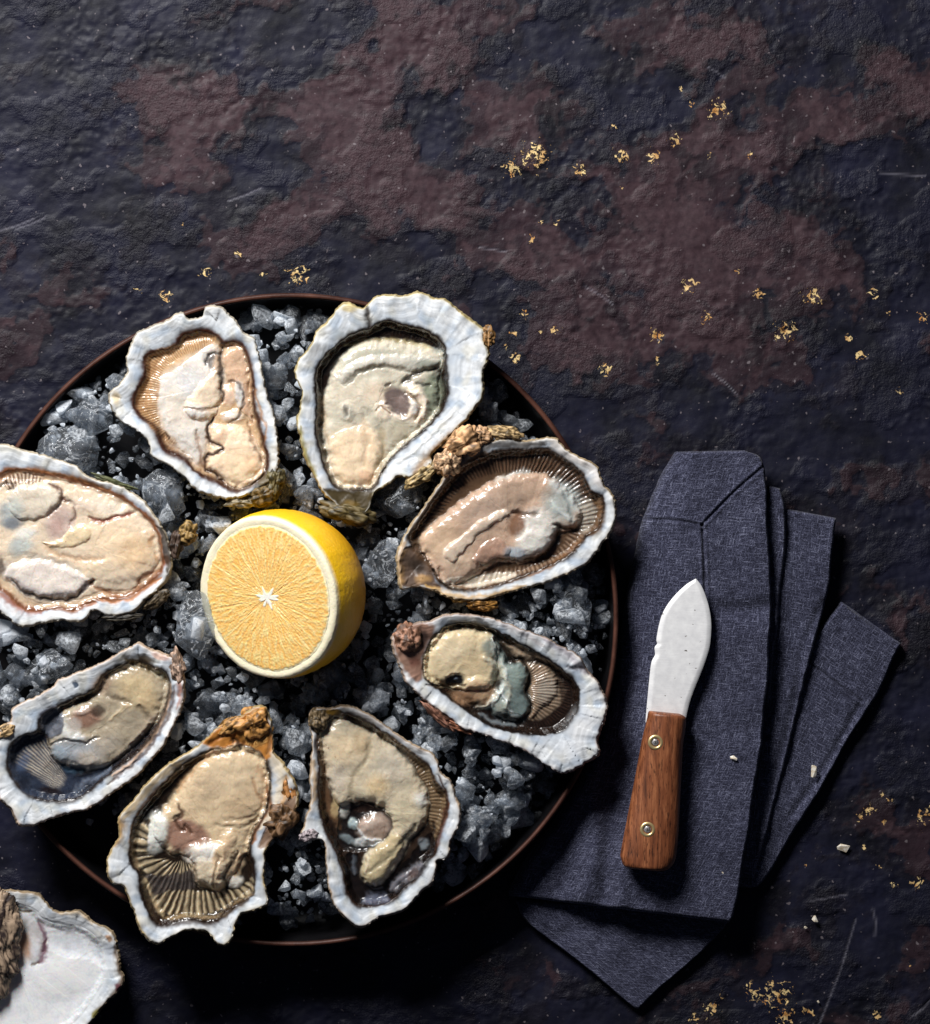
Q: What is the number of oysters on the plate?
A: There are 8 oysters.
